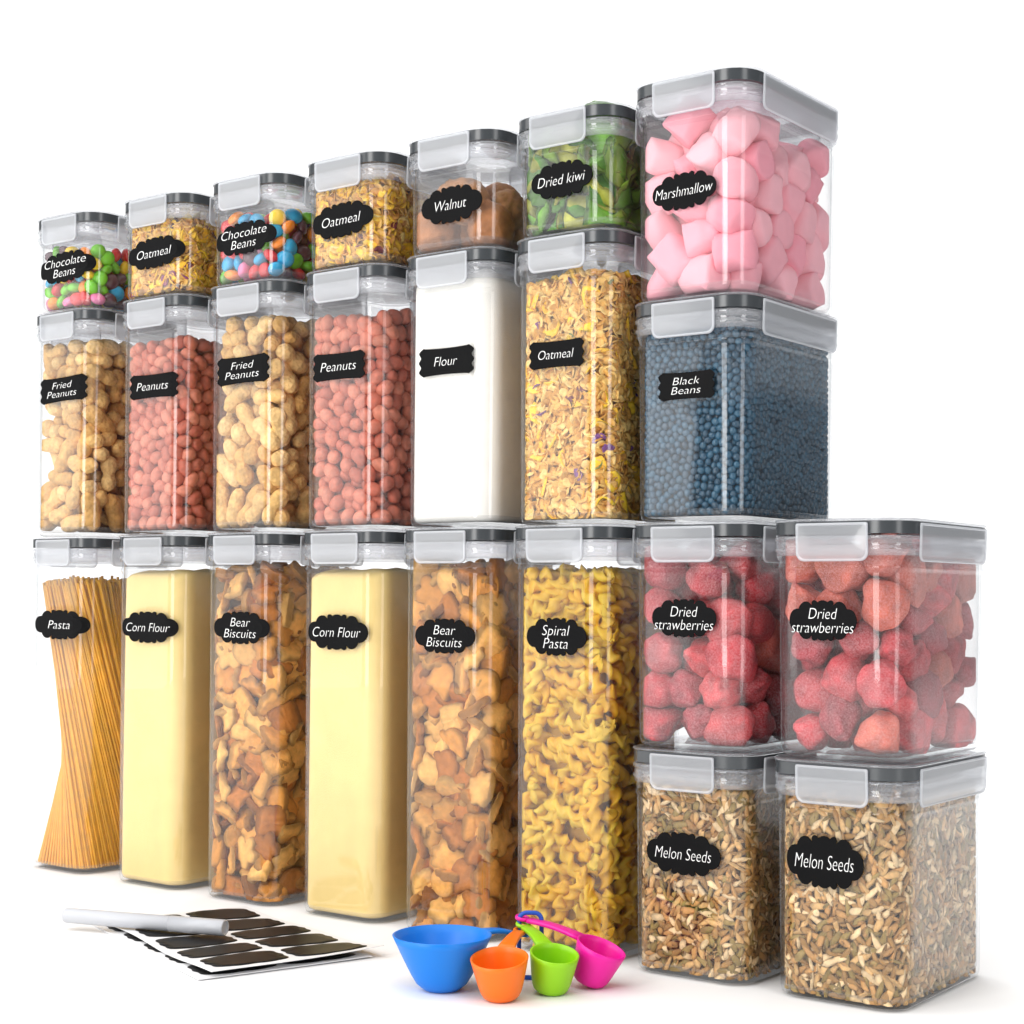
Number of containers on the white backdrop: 24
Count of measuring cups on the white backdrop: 4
